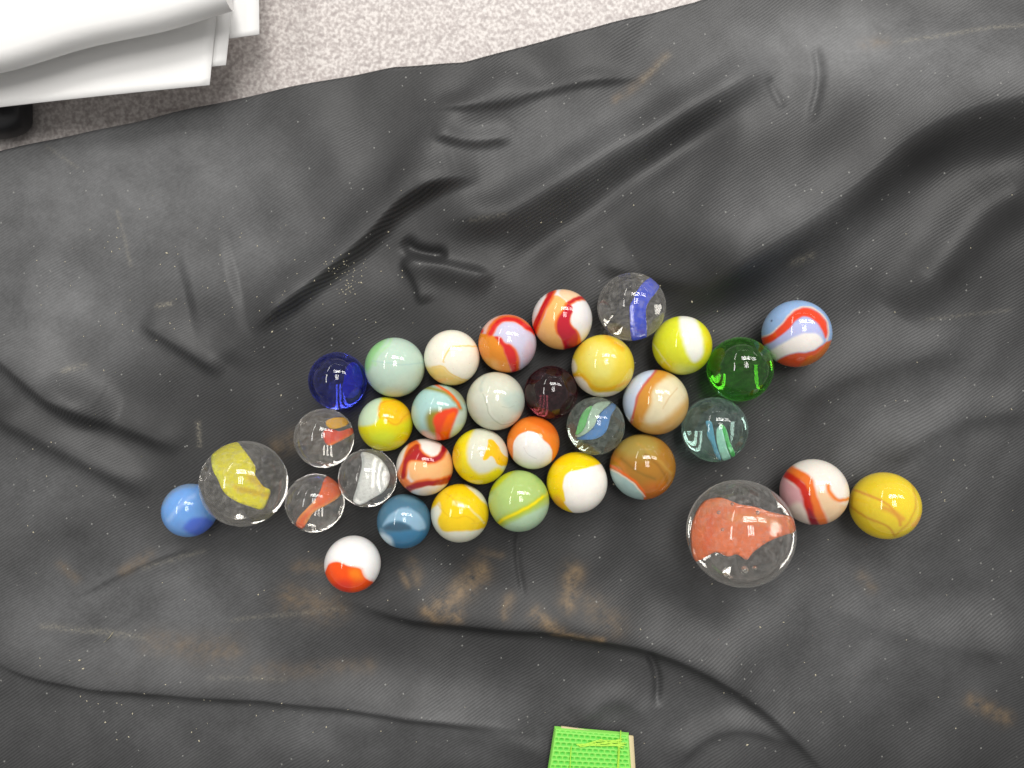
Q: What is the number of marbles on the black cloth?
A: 34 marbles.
